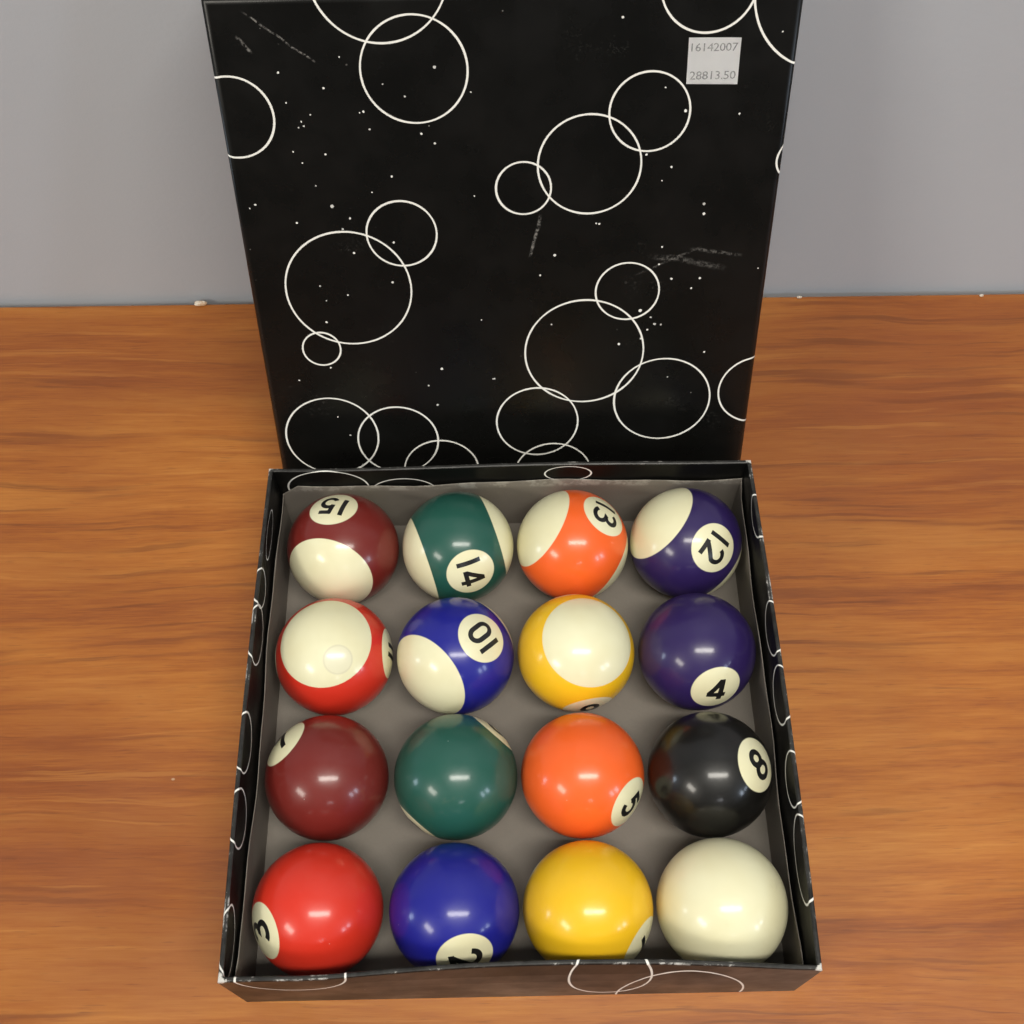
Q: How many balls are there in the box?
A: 16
